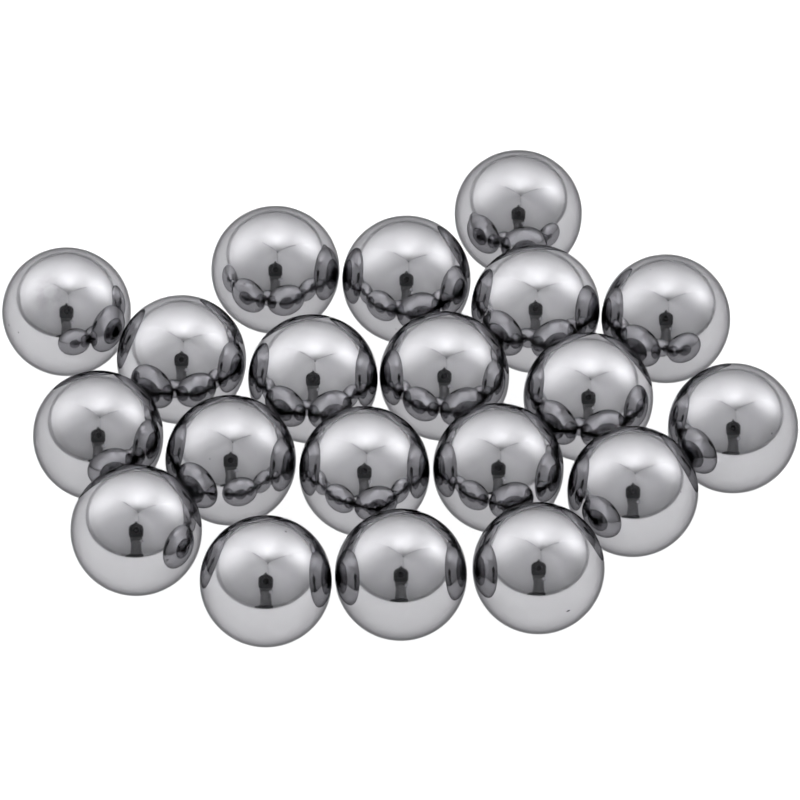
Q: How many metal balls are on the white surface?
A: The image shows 20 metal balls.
